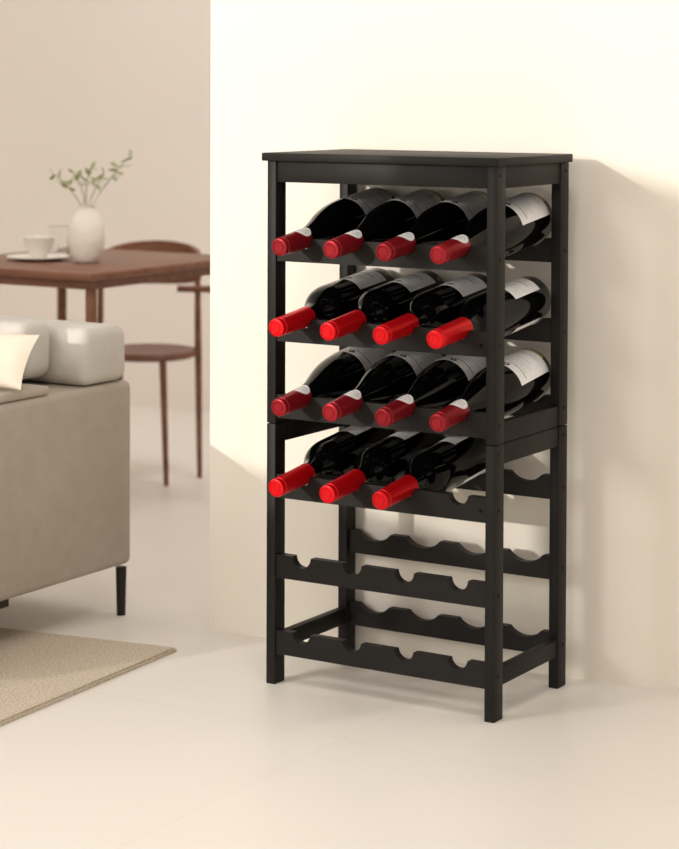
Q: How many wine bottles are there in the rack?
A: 15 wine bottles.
